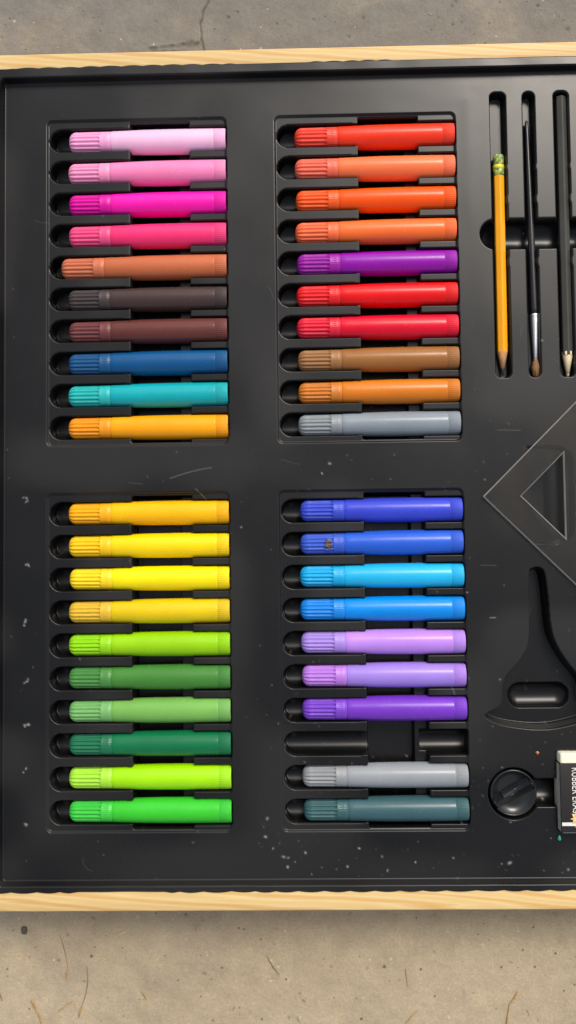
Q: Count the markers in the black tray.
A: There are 39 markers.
